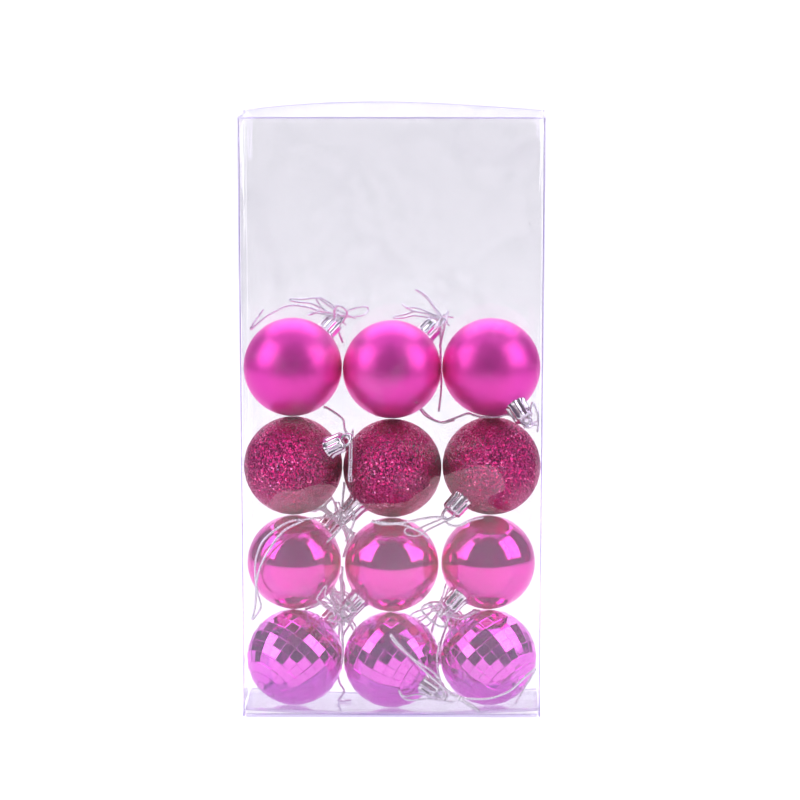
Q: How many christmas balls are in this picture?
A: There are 12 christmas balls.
